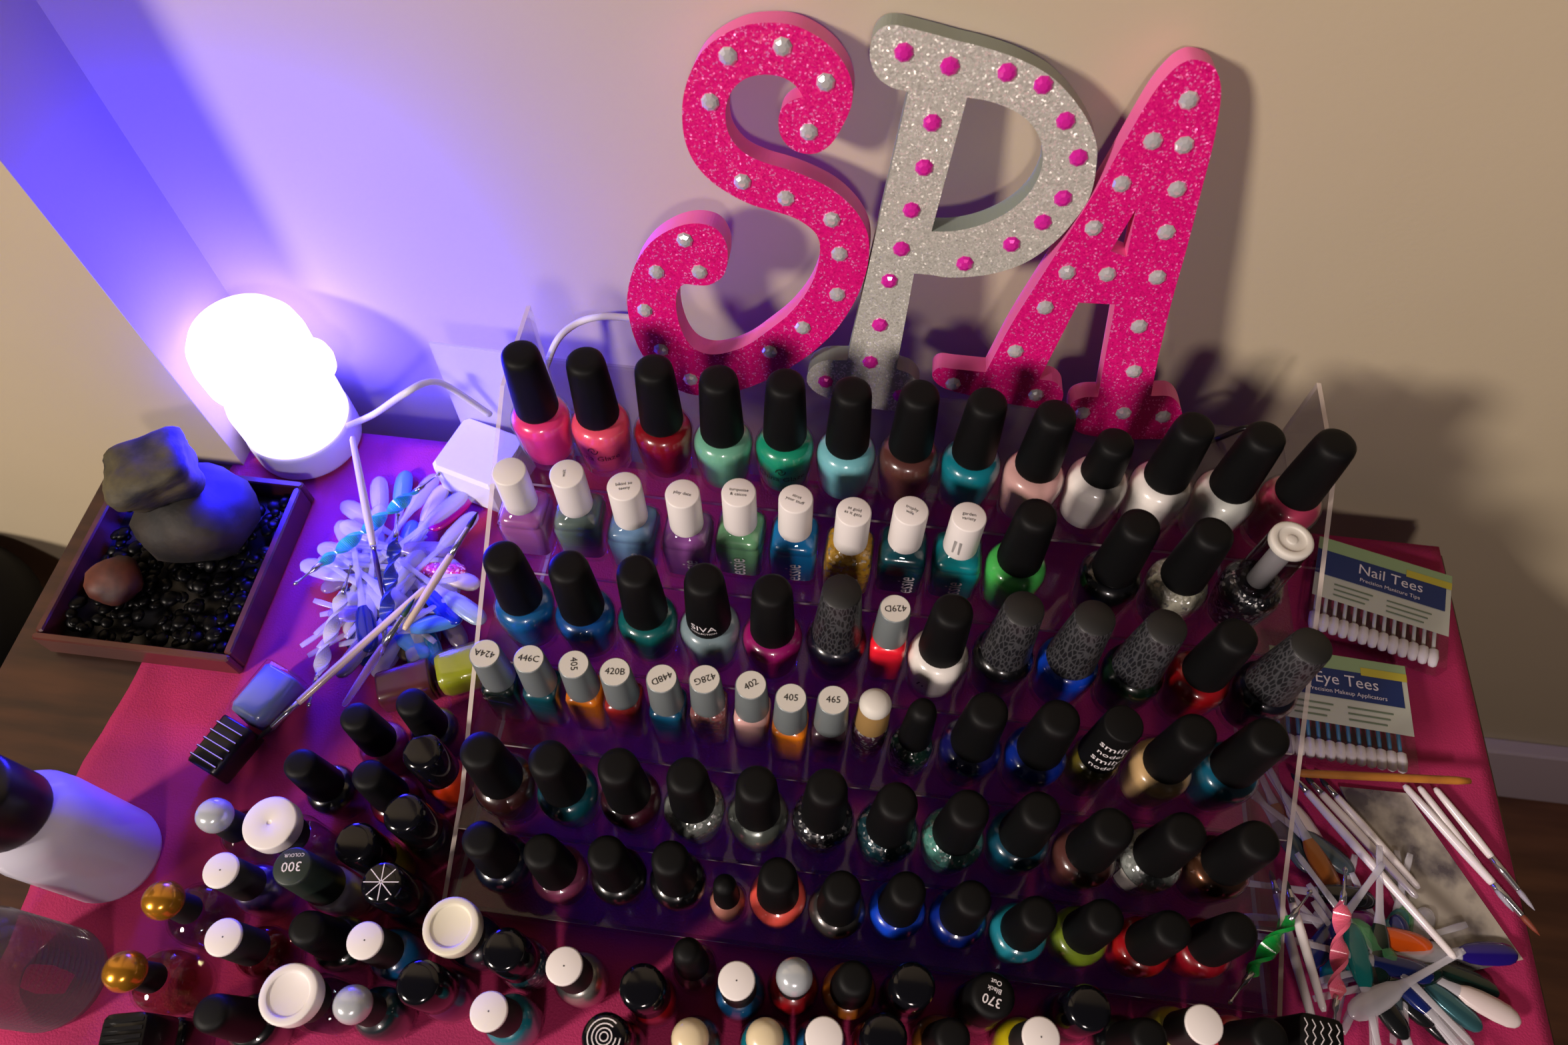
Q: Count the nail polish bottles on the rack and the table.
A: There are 127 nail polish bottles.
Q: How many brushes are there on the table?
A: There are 12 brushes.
